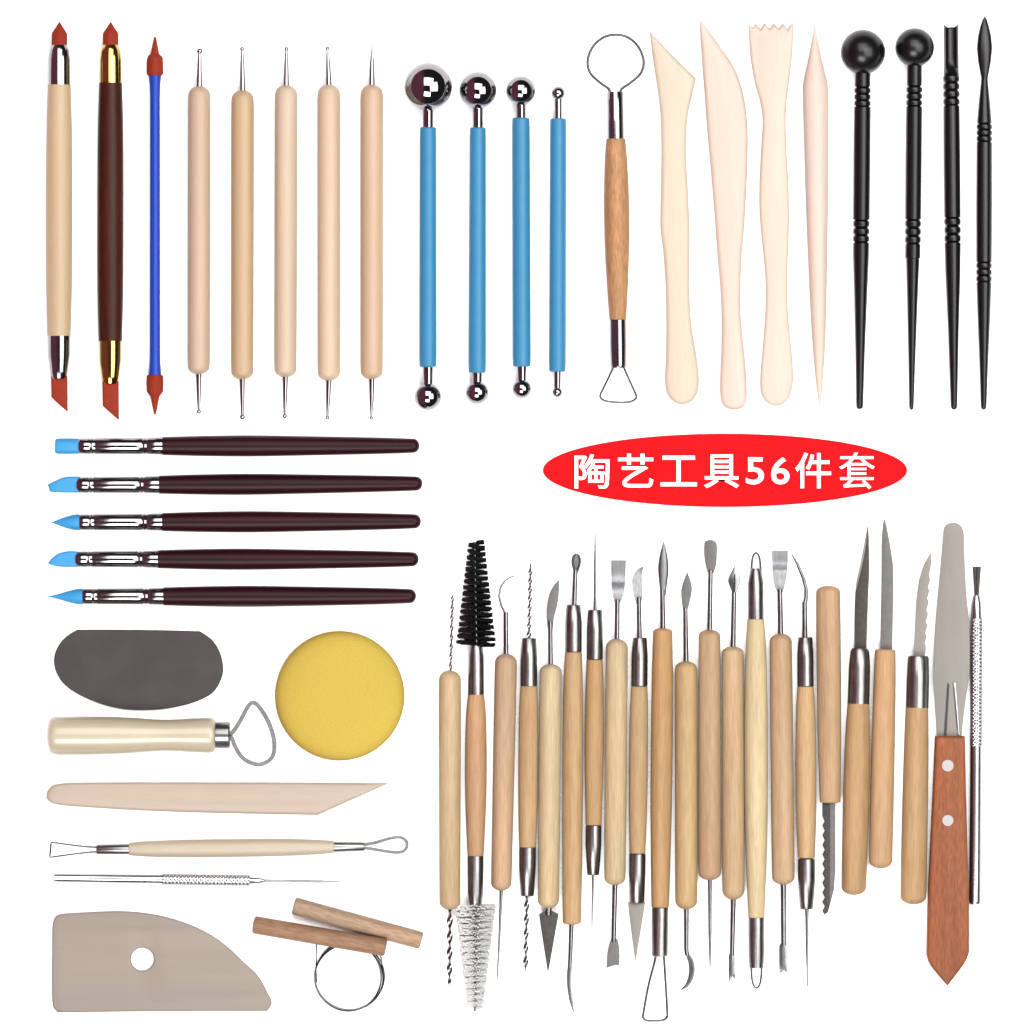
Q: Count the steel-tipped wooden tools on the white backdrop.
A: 29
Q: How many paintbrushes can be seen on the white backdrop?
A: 5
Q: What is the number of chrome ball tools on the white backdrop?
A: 4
